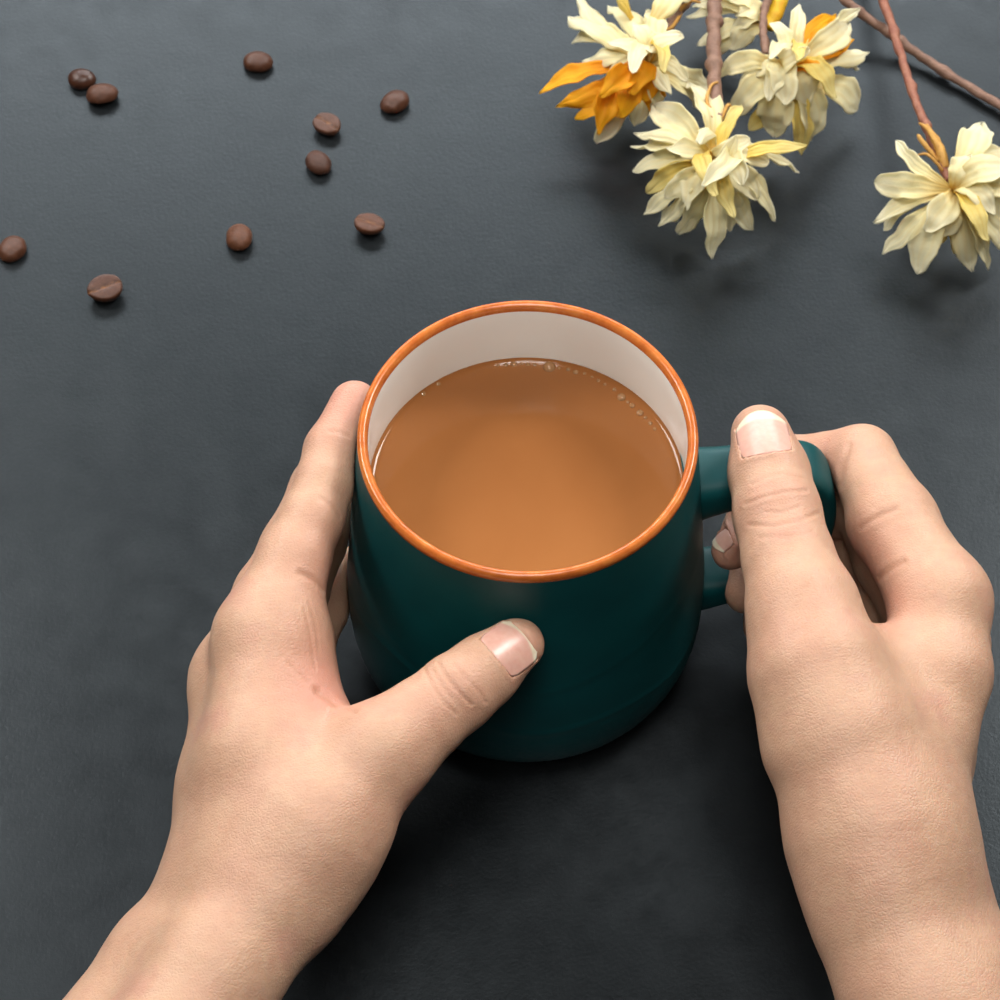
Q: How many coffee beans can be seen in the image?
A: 10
